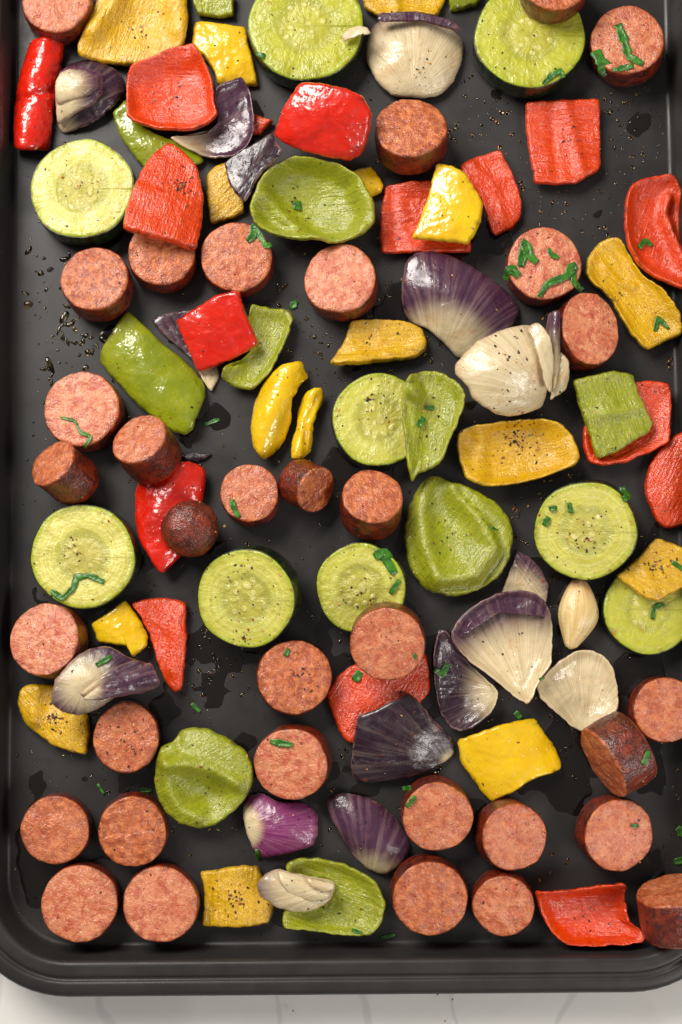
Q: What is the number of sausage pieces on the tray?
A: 34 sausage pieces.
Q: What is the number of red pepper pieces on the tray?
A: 16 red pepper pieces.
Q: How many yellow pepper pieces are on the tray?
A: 16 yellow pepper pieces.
